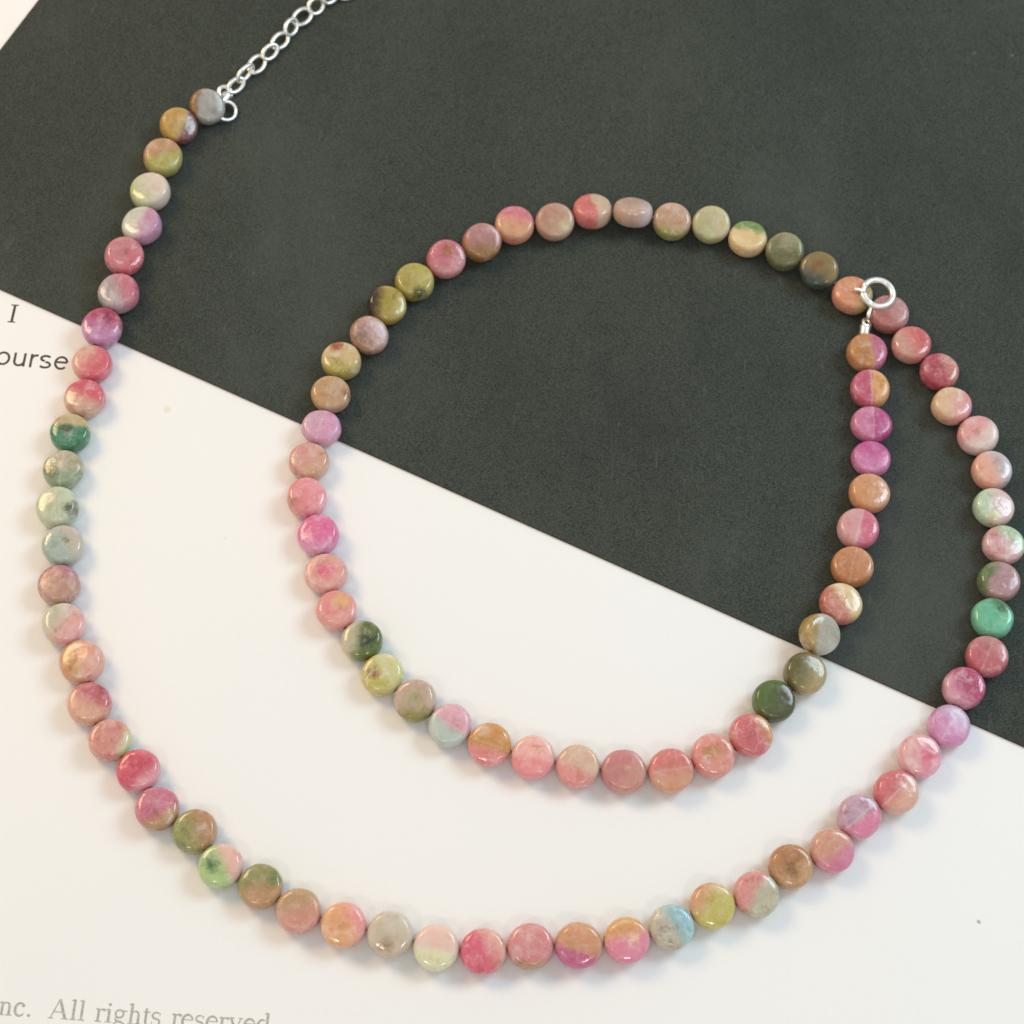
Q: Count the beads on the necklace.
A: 98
